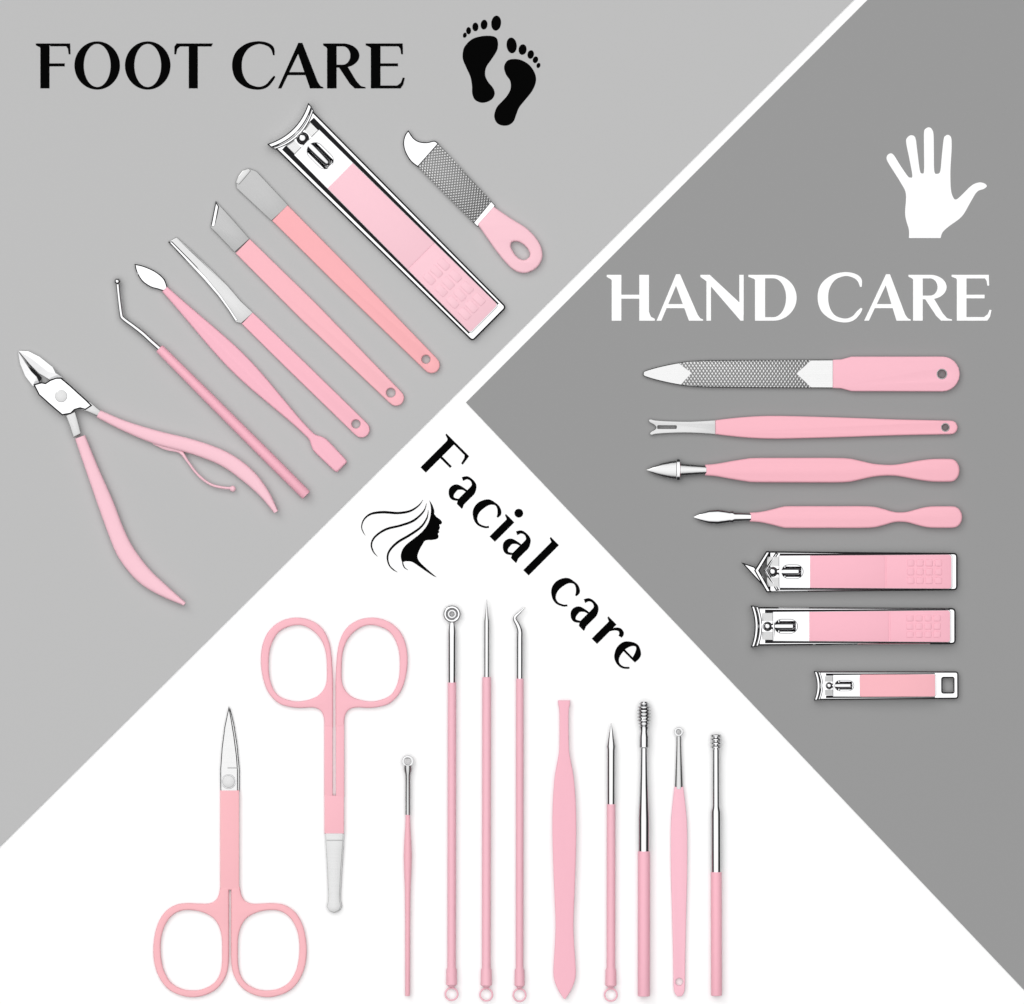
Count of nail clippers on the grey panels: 4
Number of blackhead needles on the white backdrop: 4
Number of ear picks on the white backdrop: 4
